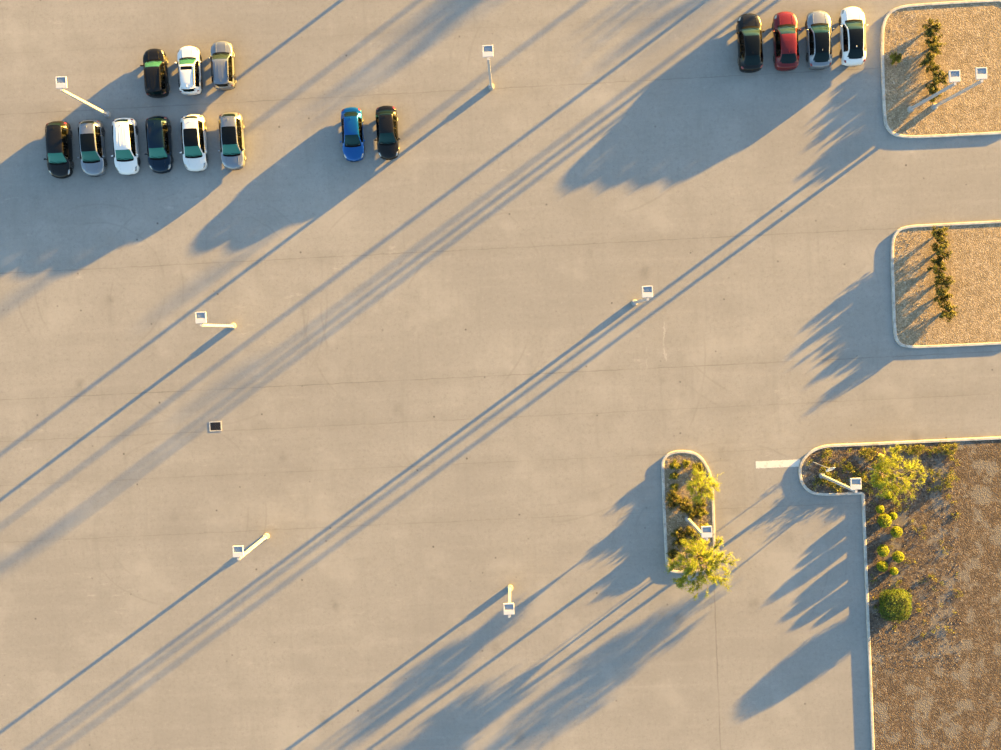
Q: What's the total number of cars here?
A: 15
